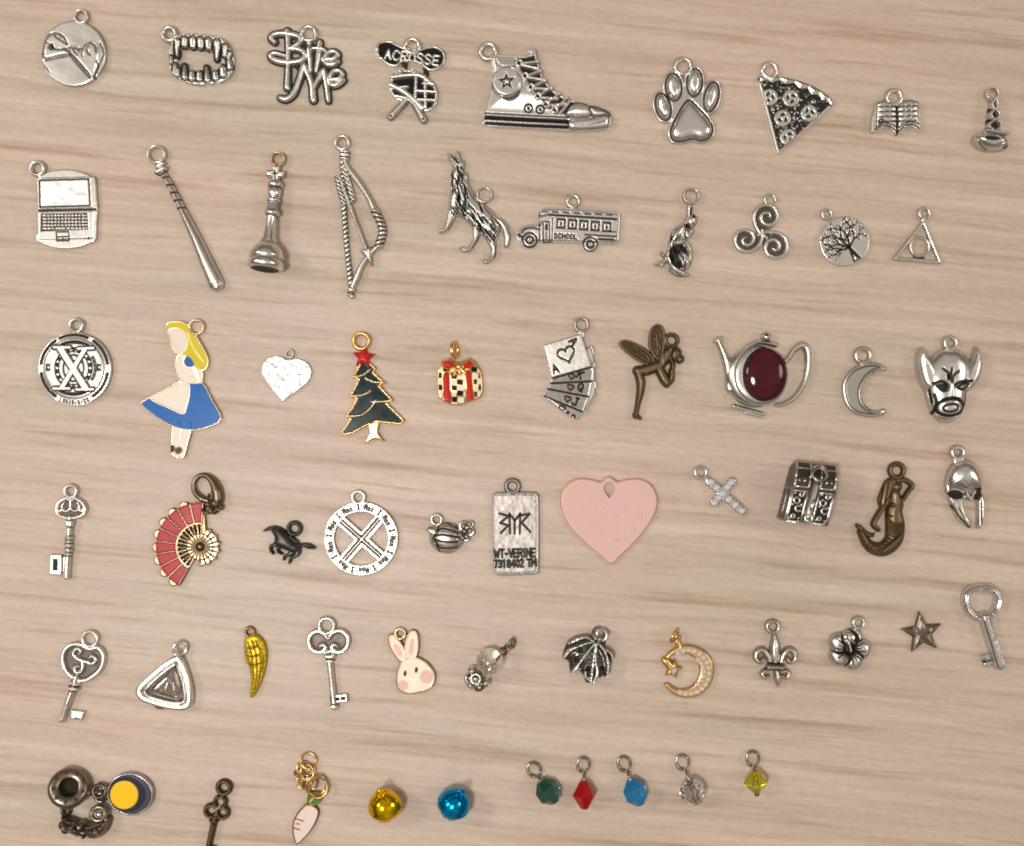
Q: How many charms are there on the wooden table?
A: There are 62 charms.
